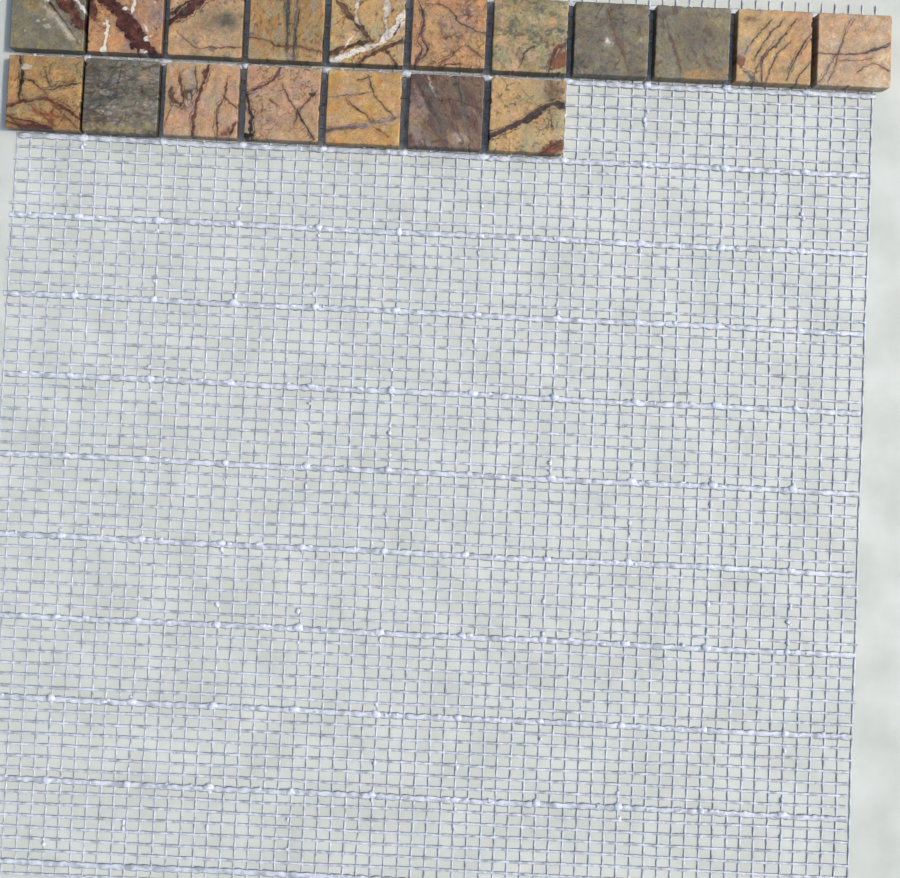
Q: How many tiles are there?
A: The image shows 18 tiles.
